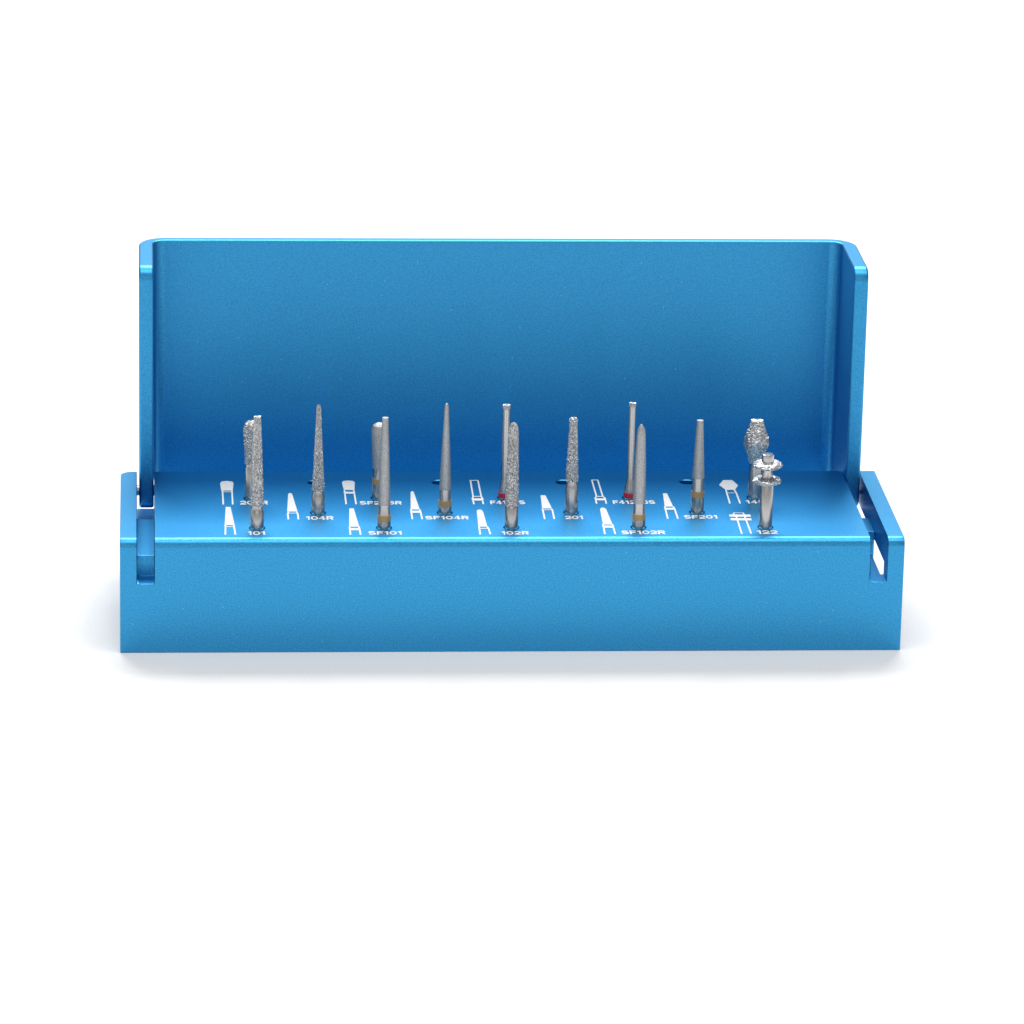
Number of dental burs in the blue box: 14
